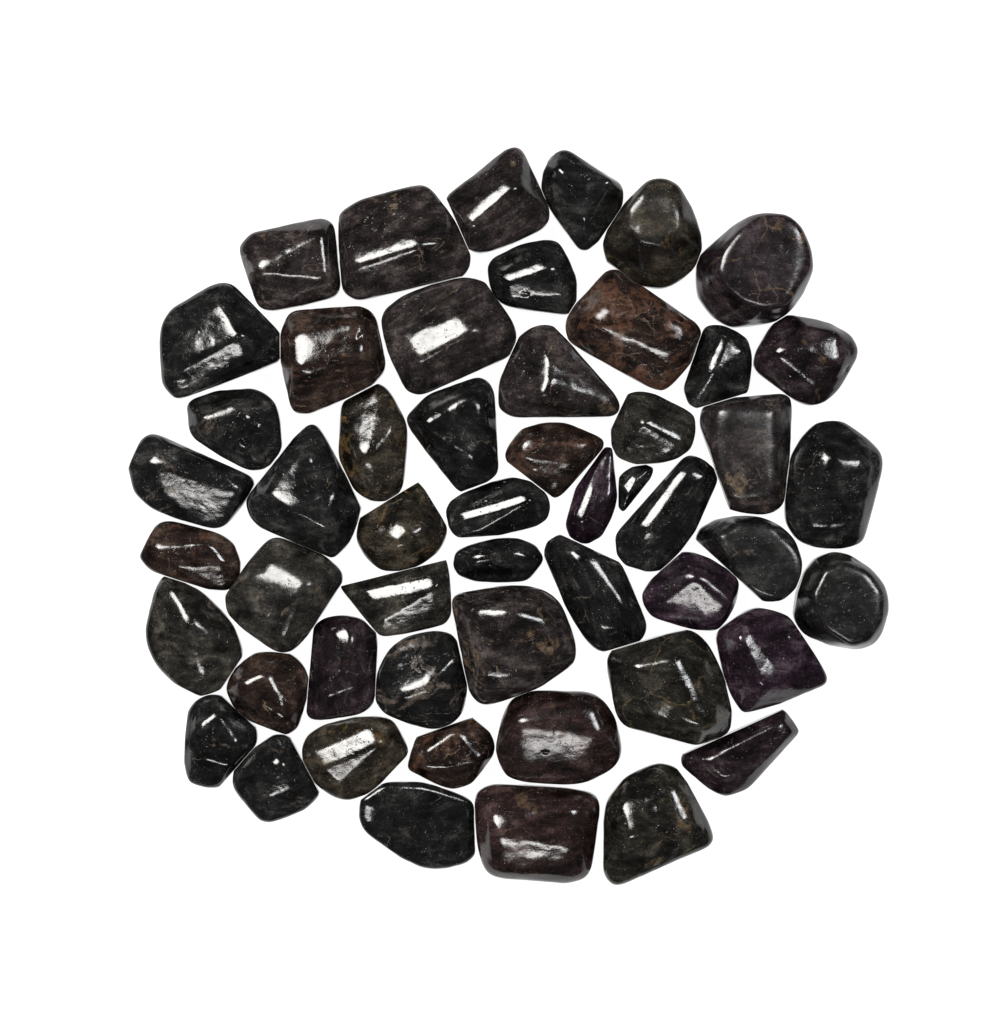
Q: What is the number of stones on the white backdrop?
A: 52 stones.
